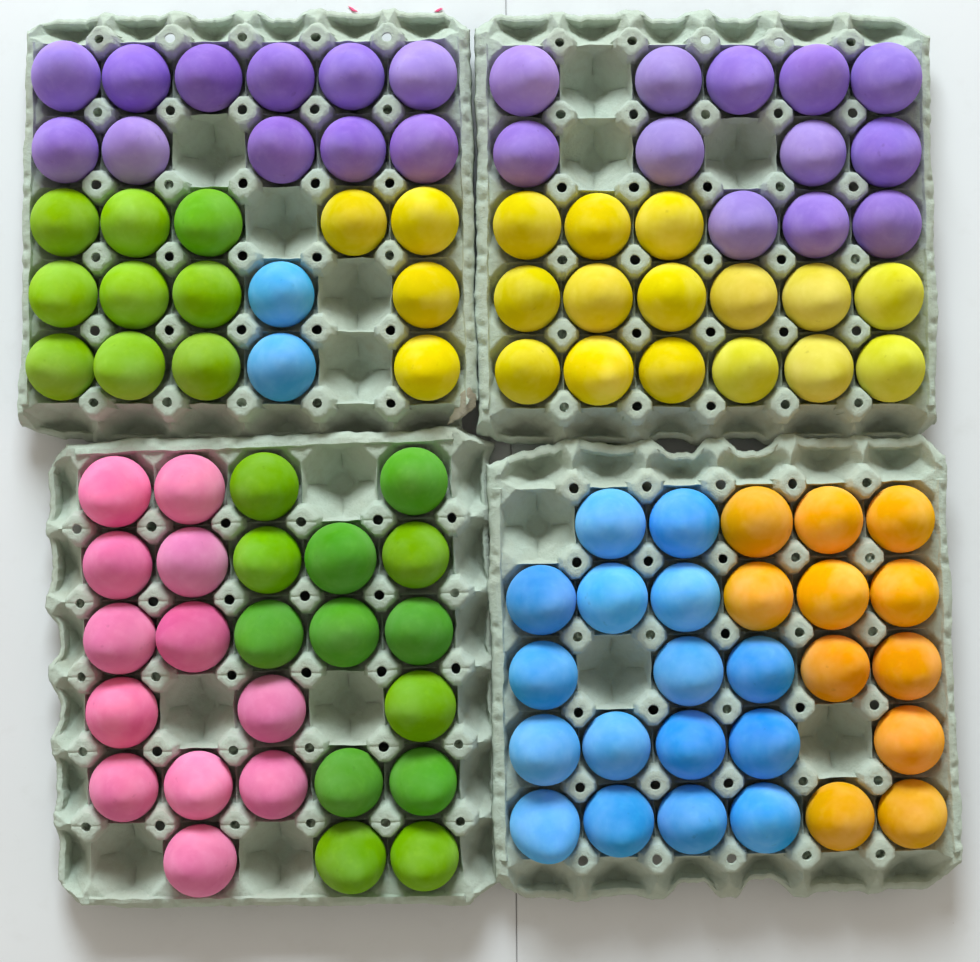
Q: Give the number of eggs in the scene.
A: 105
